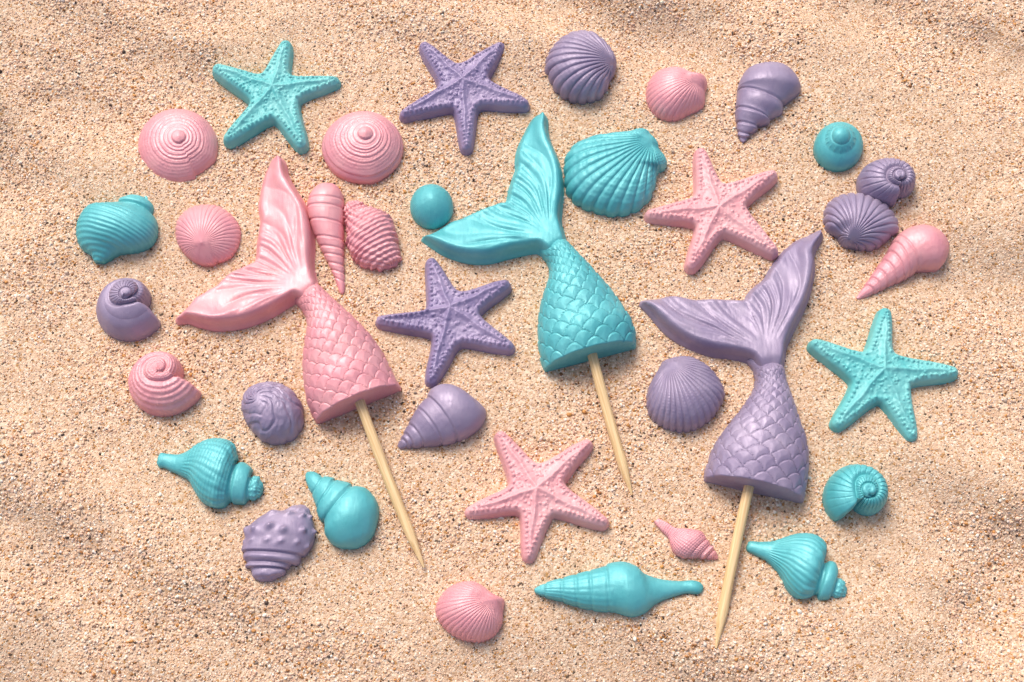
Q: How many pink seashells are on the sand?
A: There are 10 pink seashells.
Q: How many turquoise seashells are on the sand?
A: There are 9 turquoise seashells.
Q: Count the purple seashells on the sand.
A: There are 9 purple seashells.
